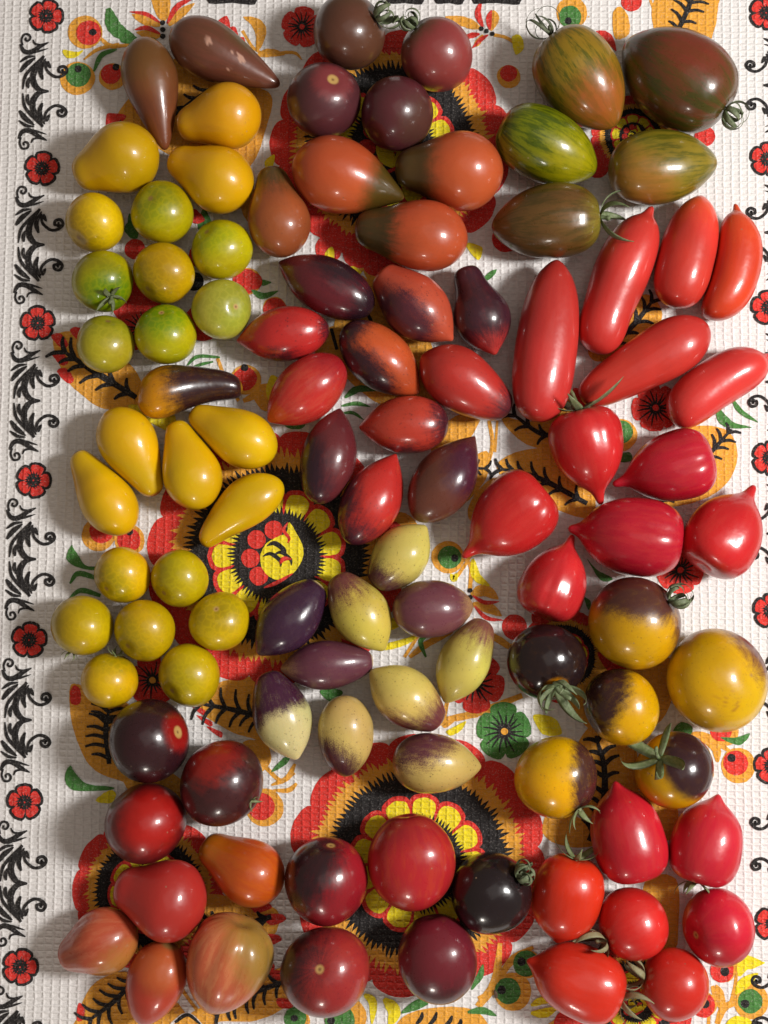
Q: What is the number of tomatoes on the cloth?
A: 98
